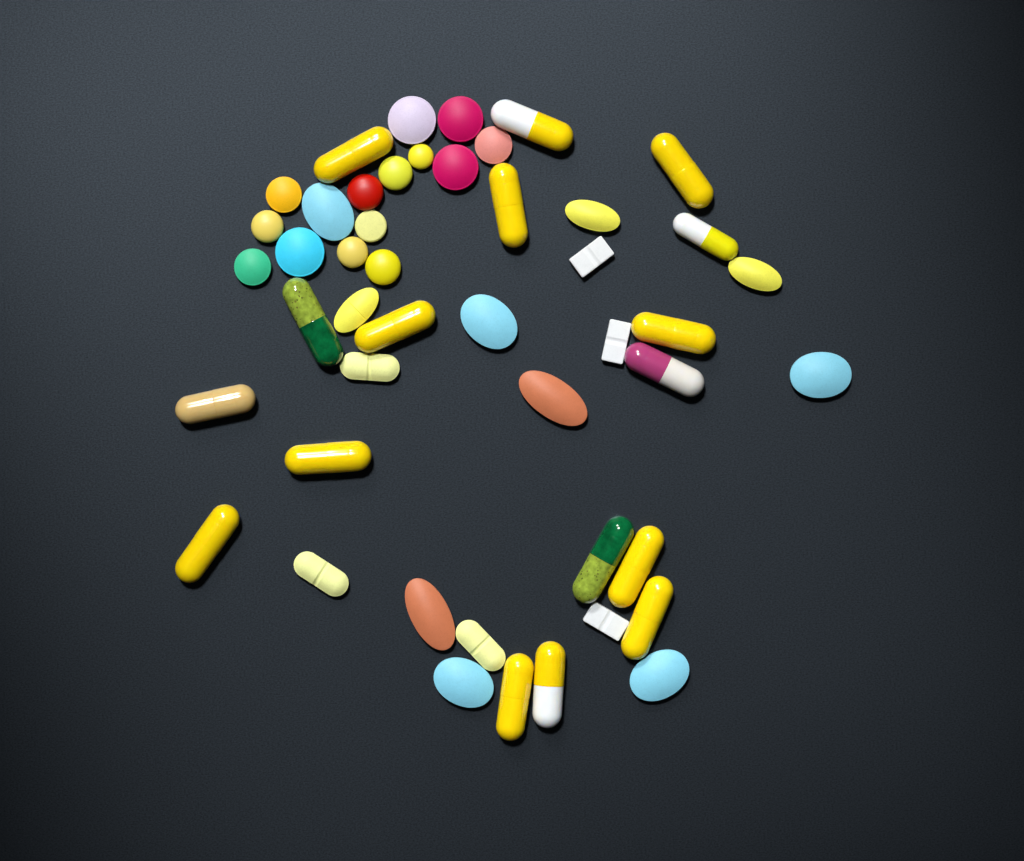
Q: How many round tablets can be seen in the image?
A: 14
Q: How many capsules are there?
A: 17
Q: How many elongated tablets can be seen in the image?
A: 16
